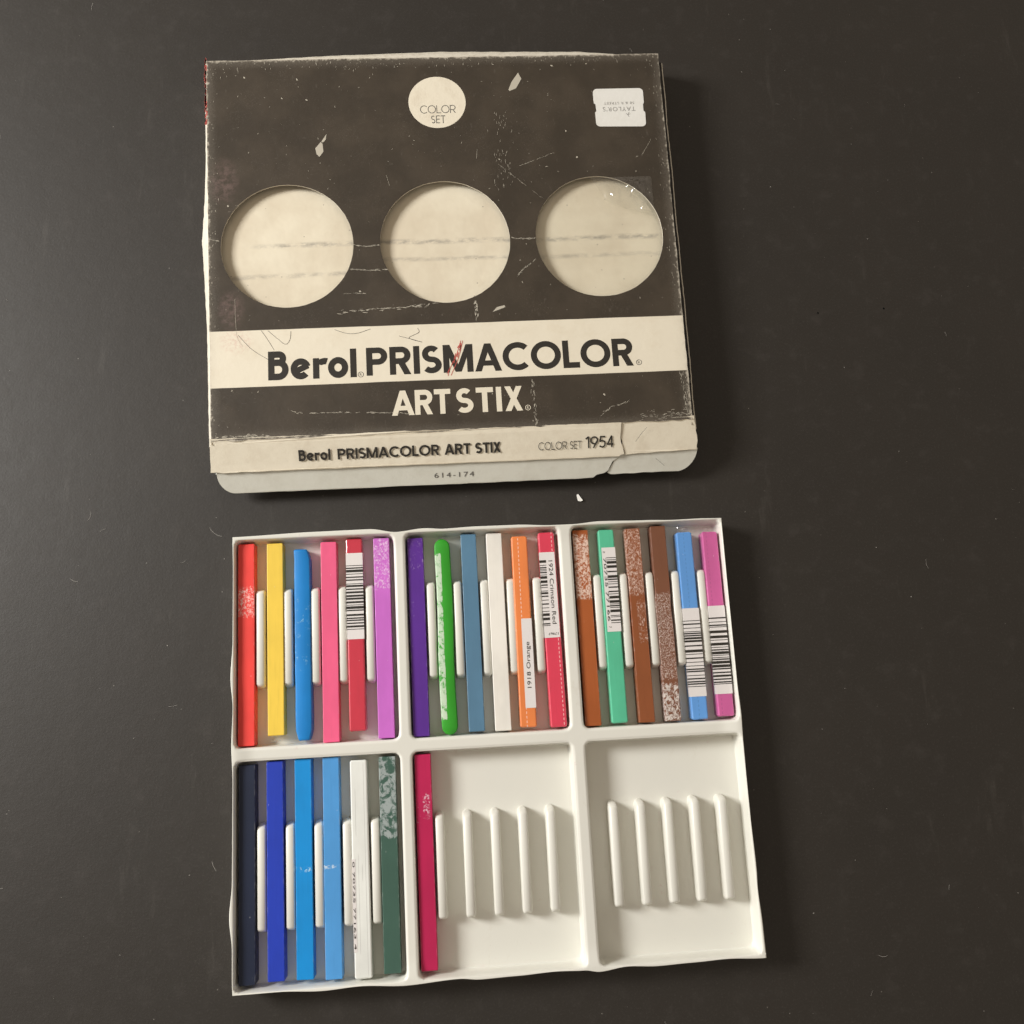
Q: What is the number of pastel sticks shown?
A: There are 25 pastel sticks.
